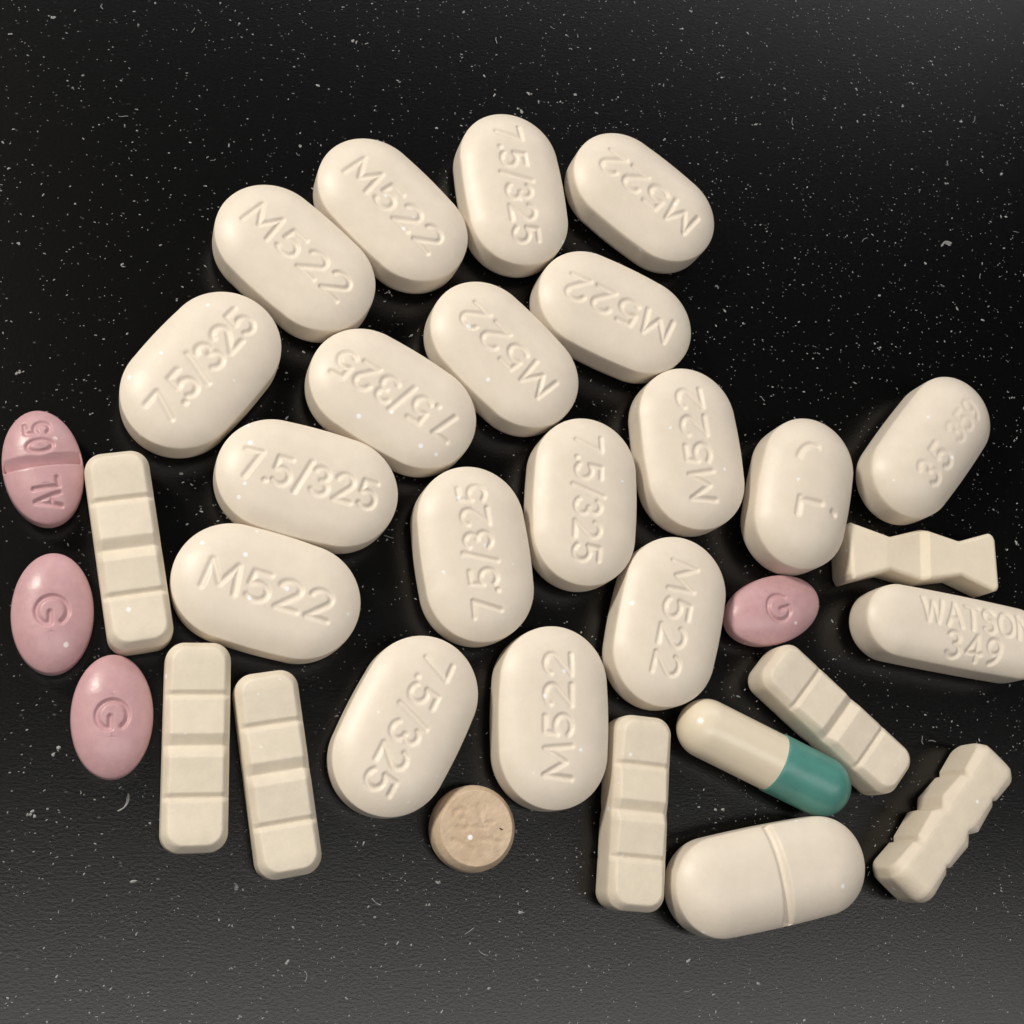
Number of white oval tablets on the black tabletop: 20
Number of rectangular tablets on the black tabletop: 6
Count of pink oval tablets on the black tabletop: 4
